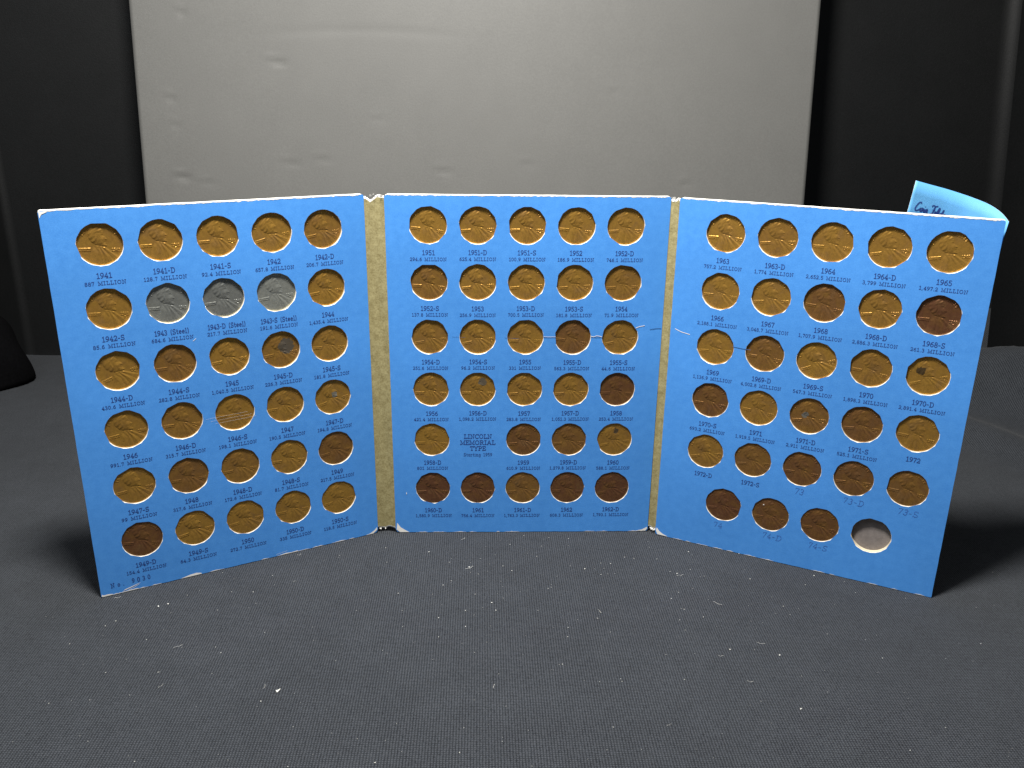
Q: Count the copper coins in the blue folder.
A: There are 84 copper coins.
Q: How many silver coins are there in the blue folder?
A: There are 3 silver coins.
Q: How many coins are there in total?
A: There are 87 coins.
